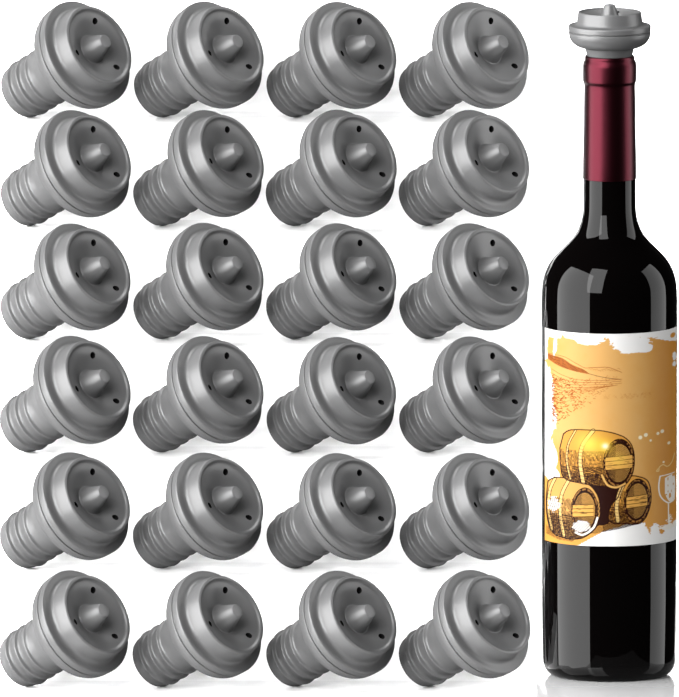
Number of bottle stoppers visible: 25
